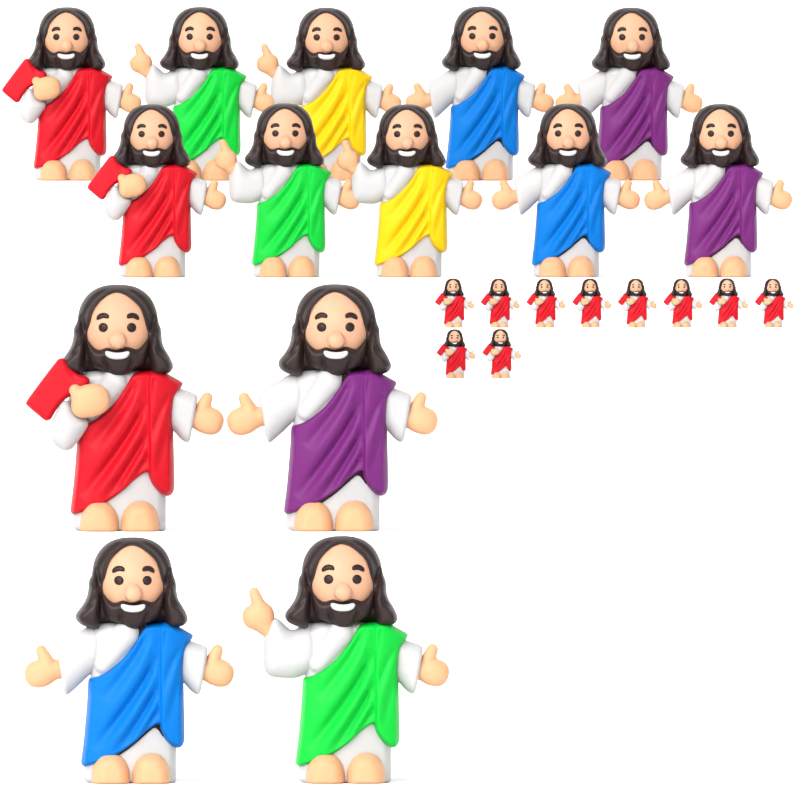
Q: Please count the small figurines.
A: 10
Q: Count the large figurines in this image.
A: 14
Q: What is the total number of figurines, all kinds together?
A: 24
